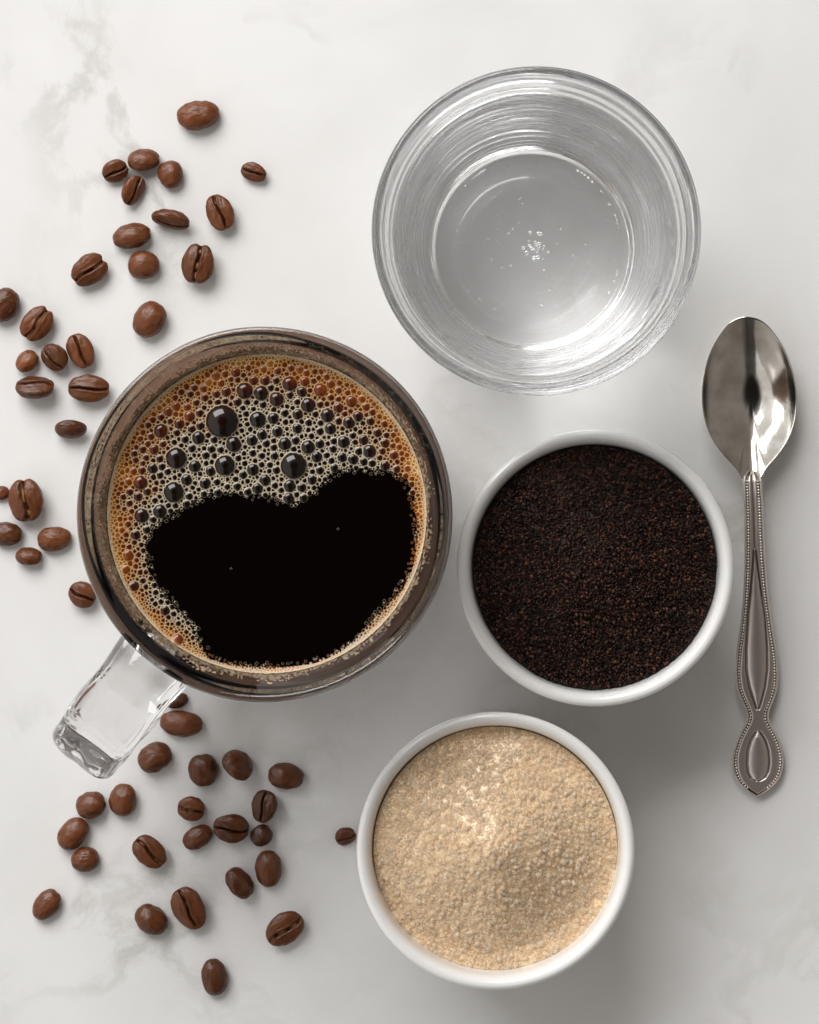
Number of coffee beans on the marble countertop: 51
